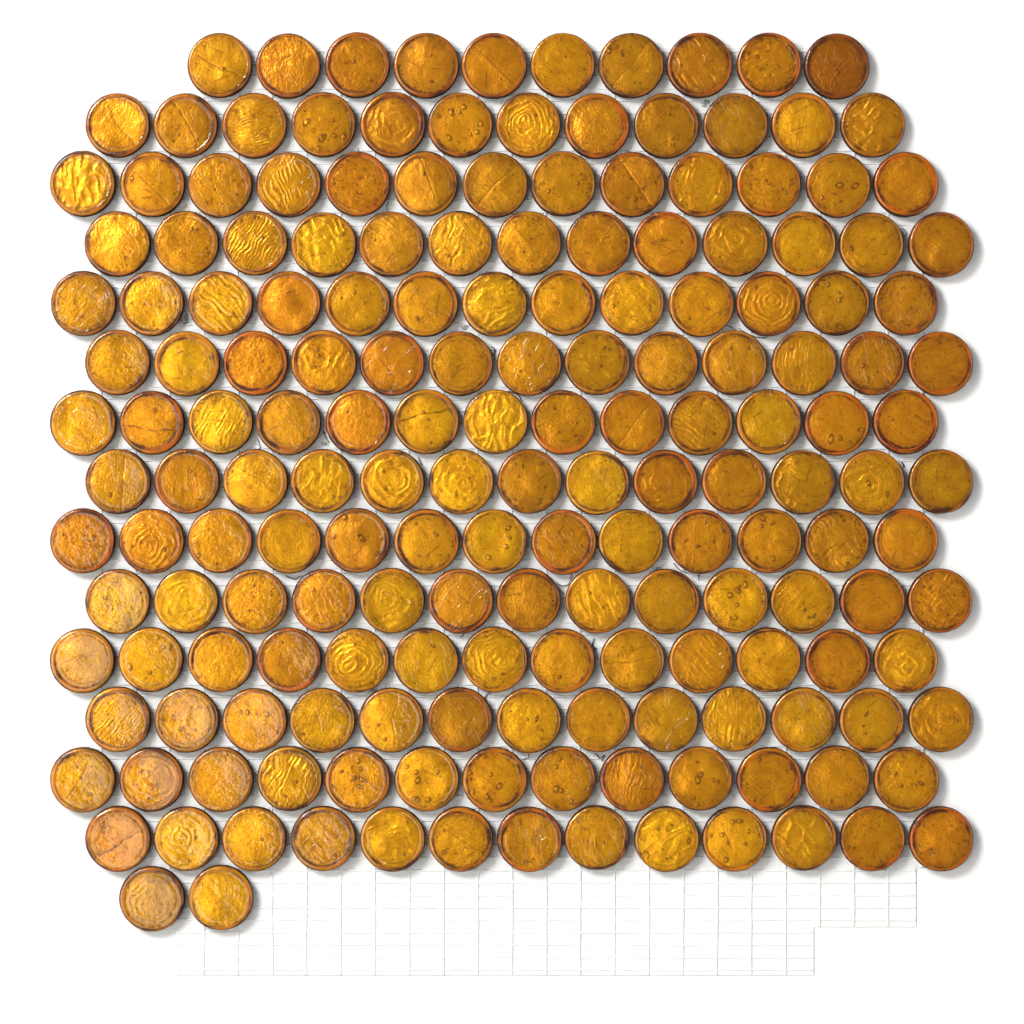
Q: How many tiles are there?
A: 180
